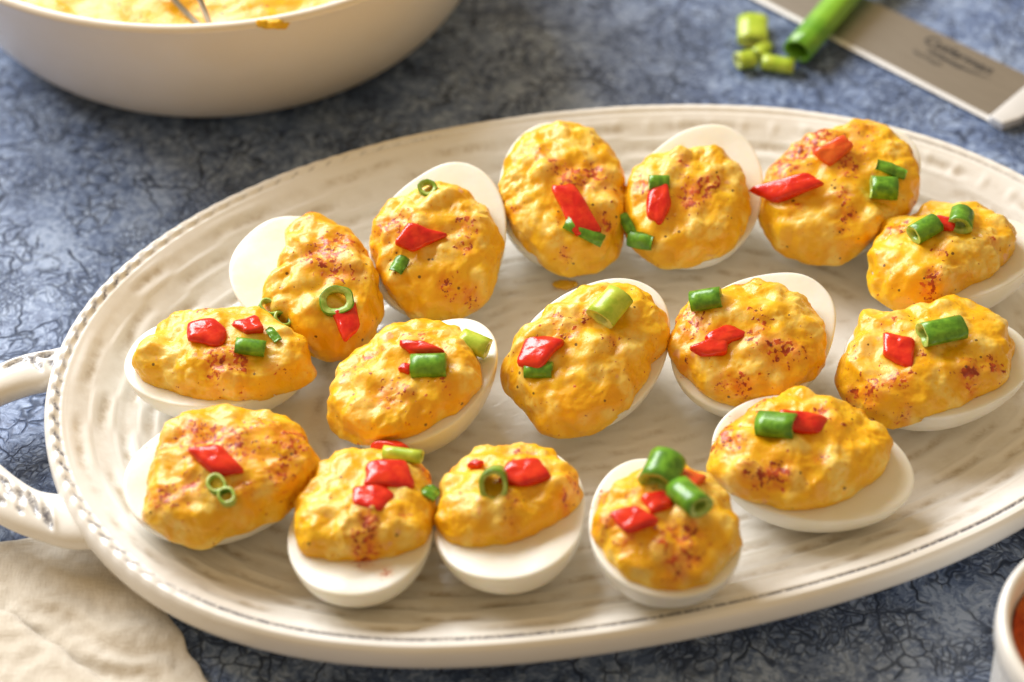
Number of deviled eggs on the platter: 16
